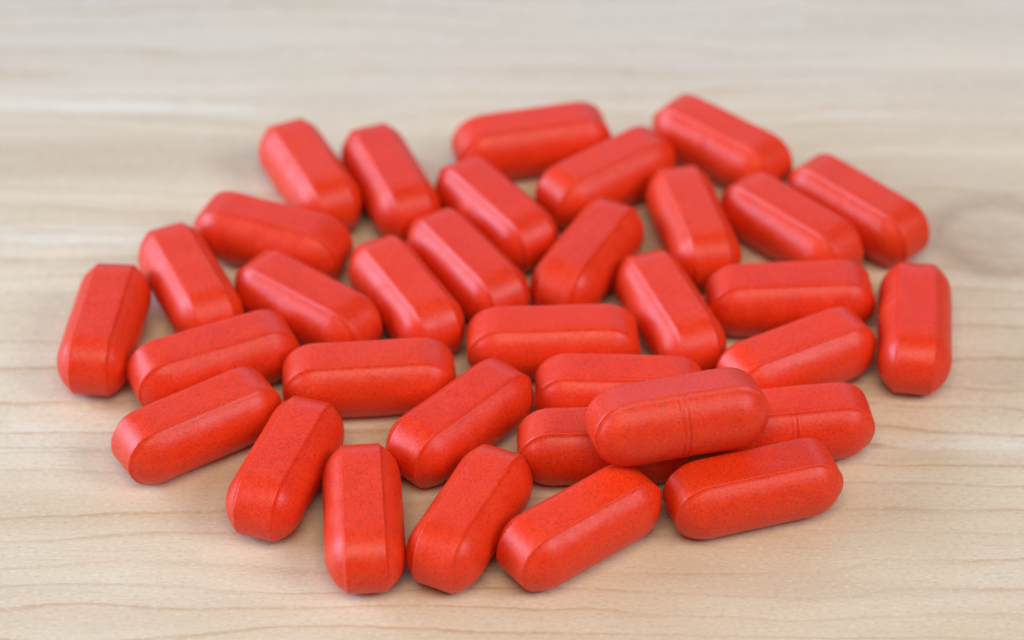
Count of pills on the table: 34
